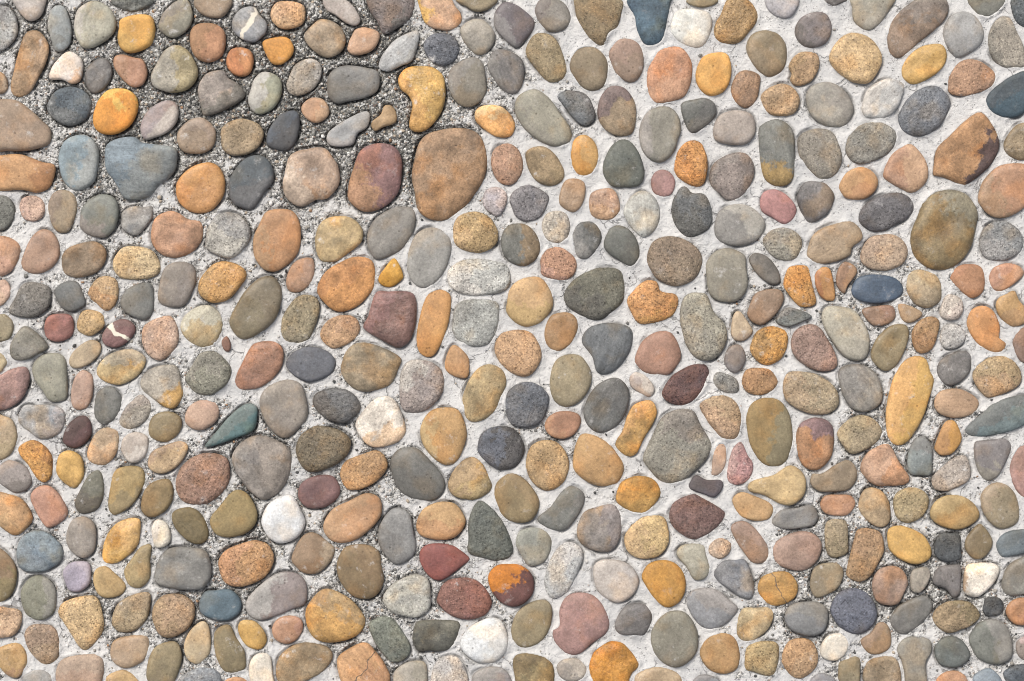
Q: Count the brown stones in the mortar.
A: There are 195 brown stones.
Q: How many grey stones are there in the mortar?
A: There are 164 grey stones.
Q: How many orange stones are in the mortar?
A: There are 33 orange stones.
